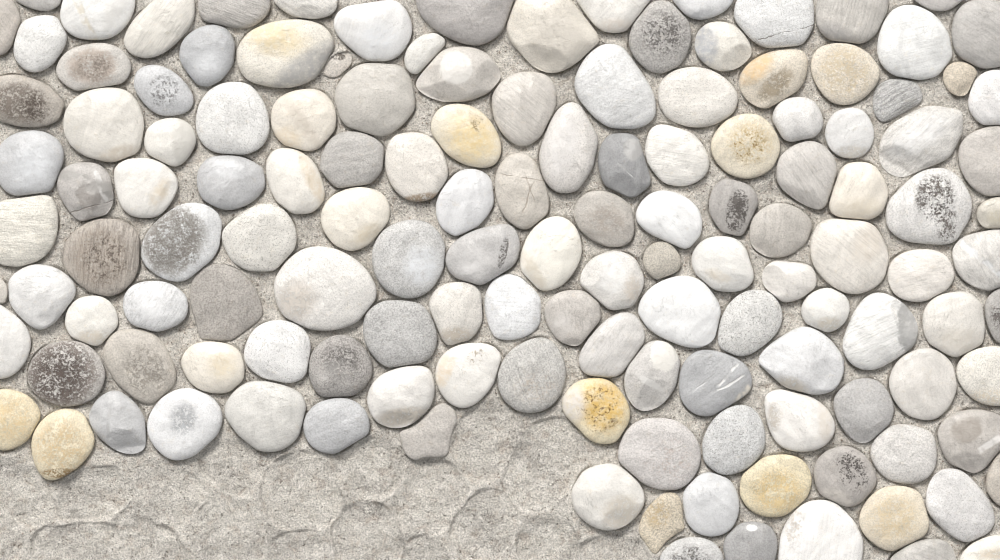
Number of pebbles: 139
